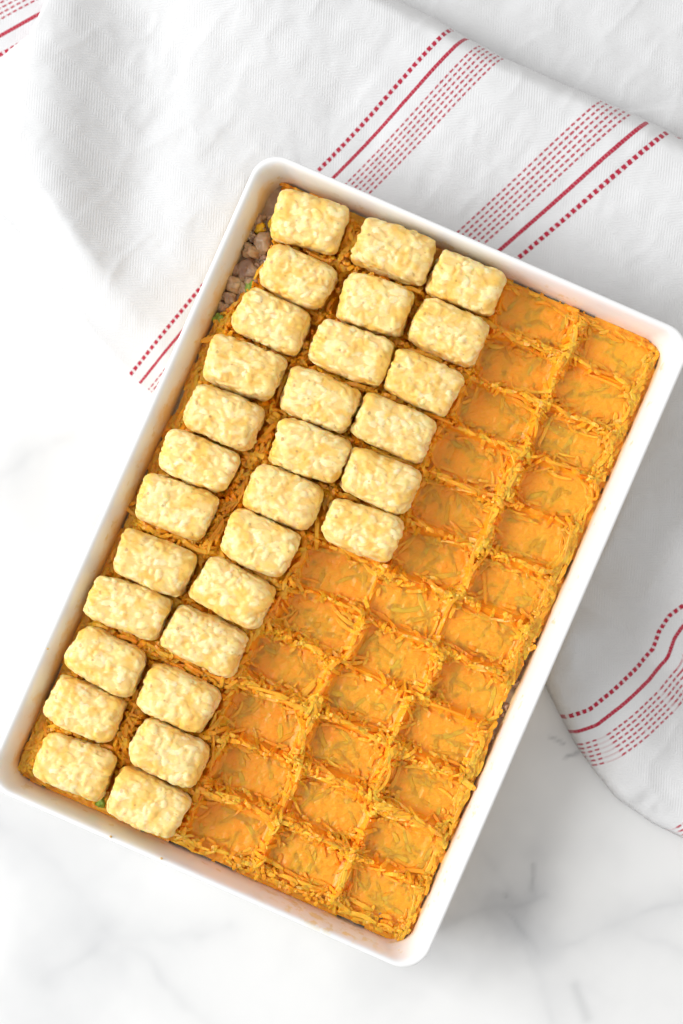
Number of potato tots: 30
